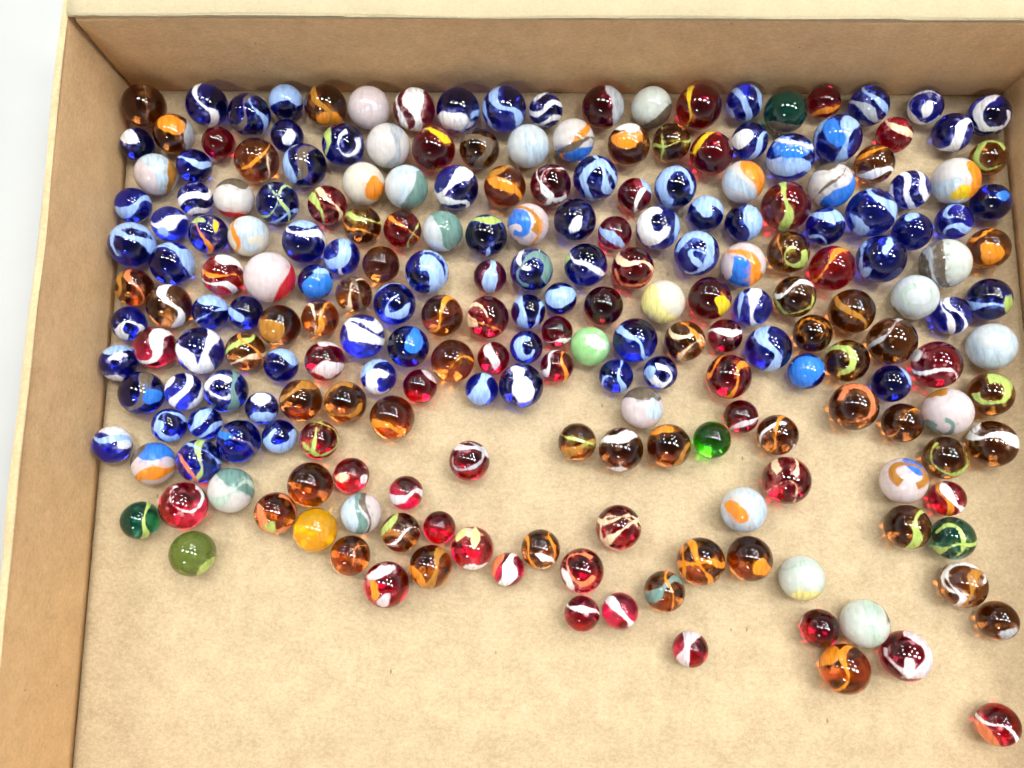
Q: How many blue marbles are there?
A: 82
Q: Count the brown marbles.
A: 53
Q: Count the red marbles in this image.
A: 50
